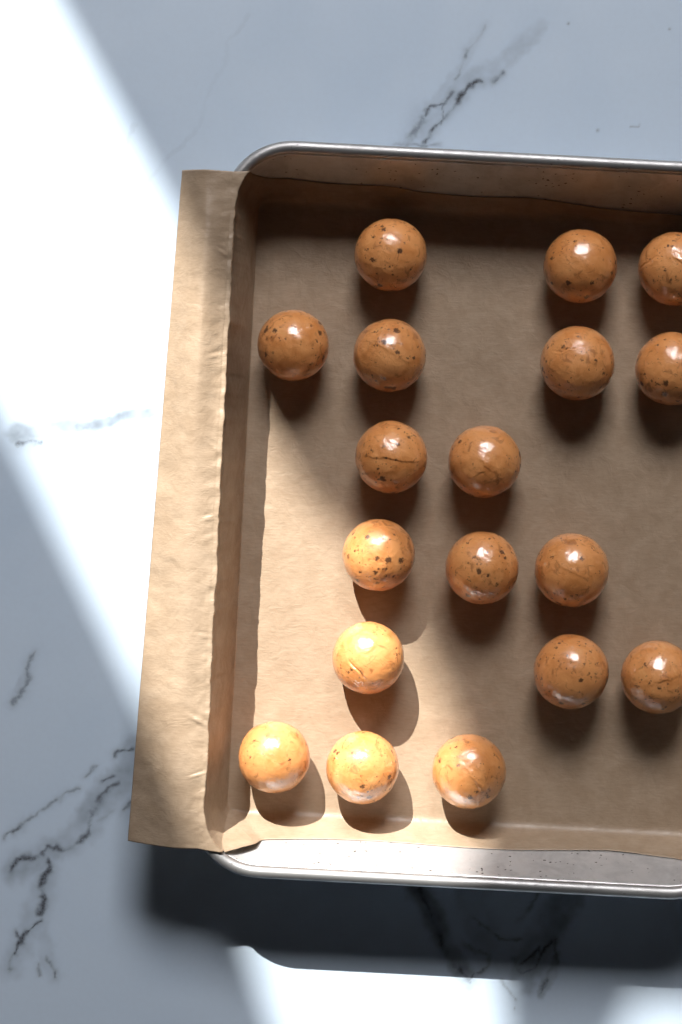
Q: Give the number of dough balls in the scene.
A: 18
